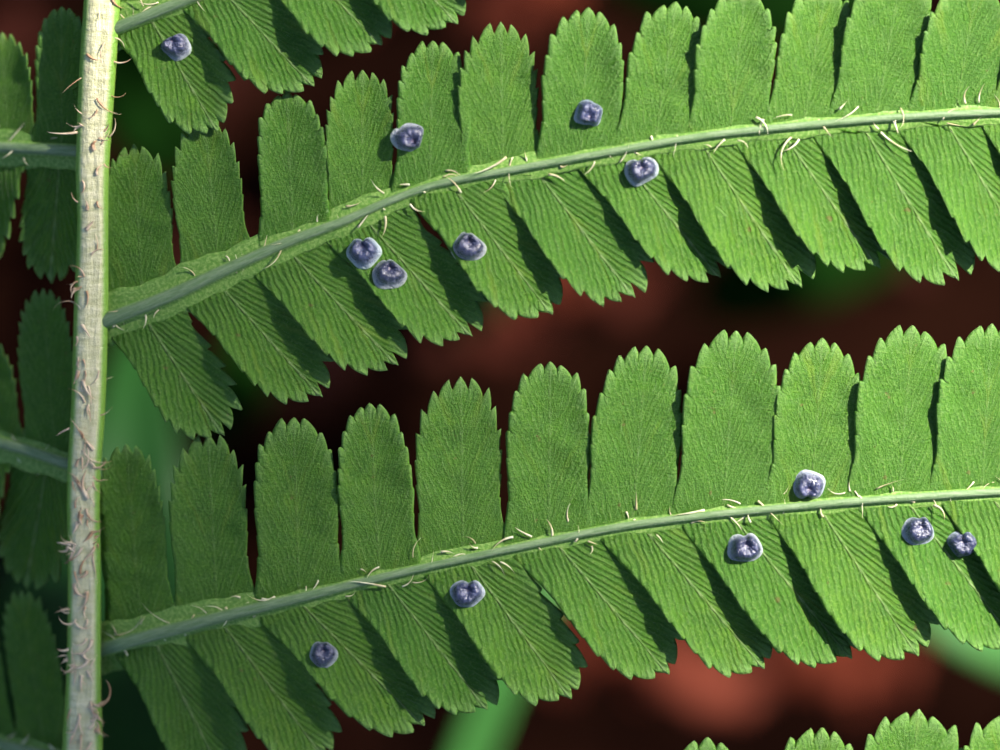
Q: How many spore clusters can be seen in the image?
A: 13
